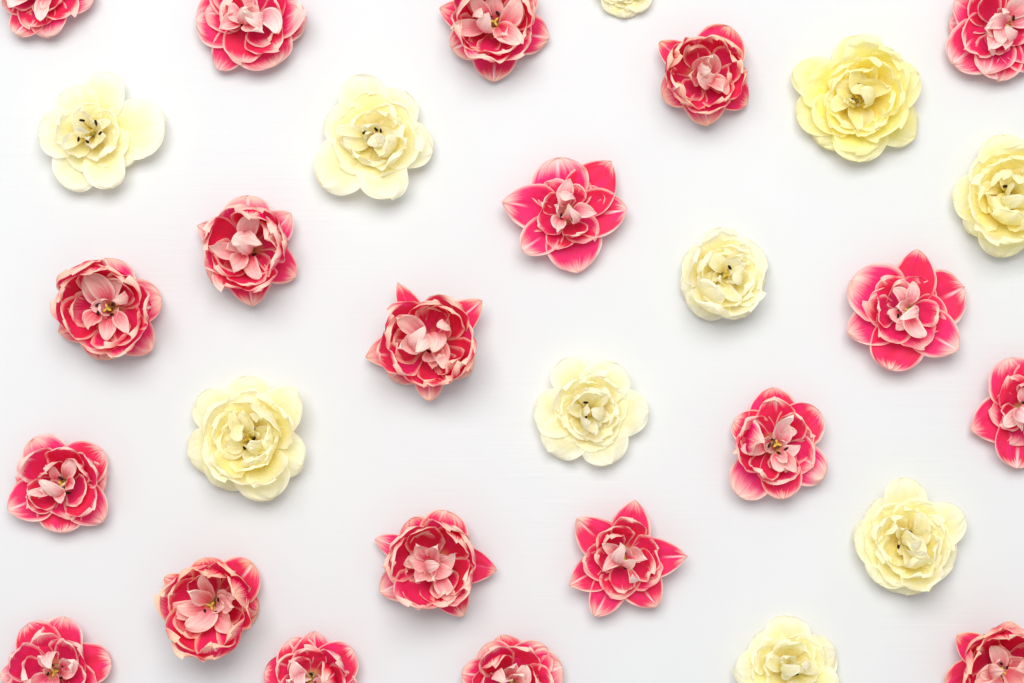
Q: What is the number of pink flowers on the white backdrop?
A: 20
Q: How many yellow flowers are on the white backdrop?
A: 10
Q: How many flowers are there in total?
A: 30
